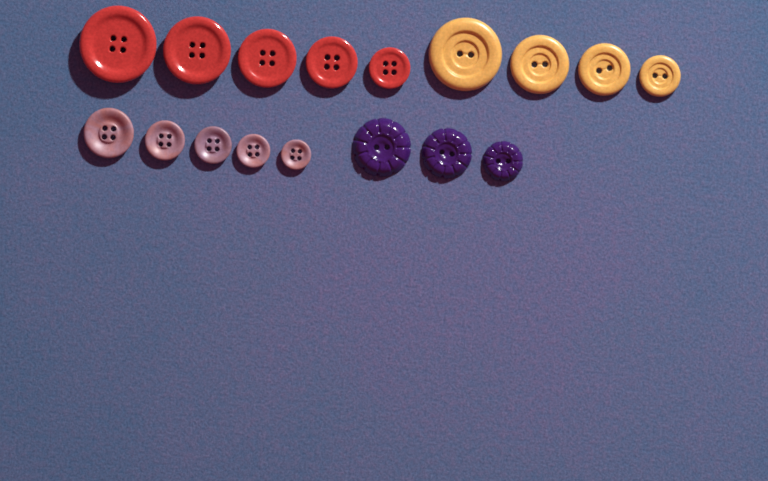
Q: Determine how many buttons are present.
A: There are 17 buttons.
